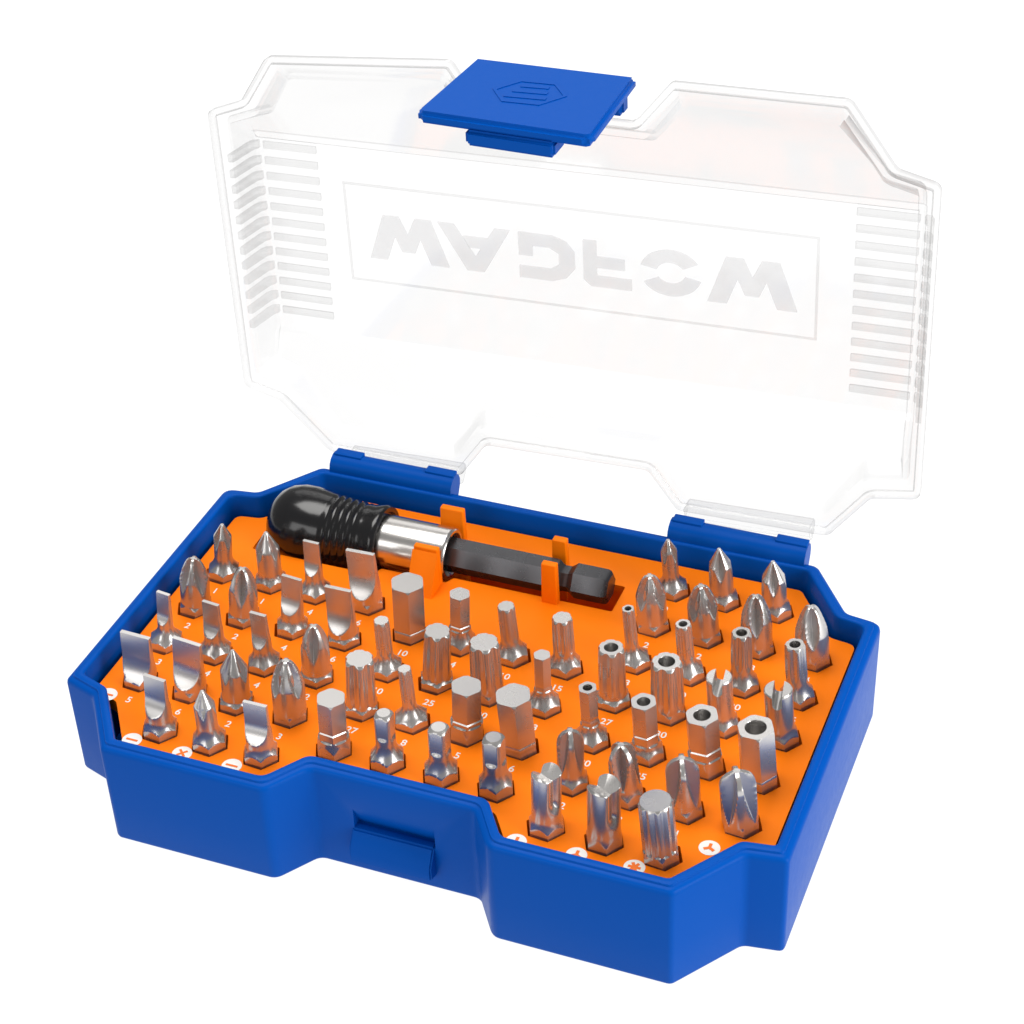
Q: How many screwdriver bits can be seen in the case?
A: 61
